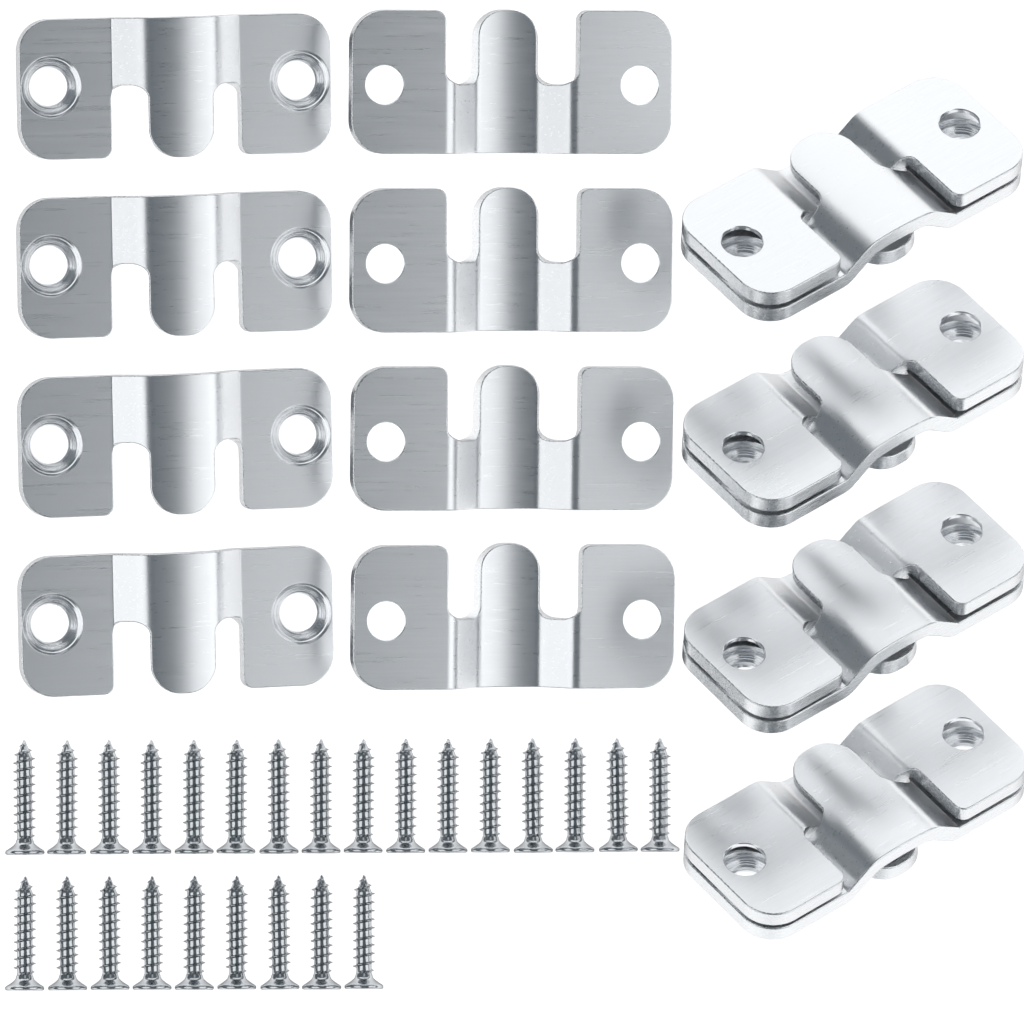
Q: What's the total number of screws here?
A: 25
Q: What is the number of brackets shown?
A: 16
